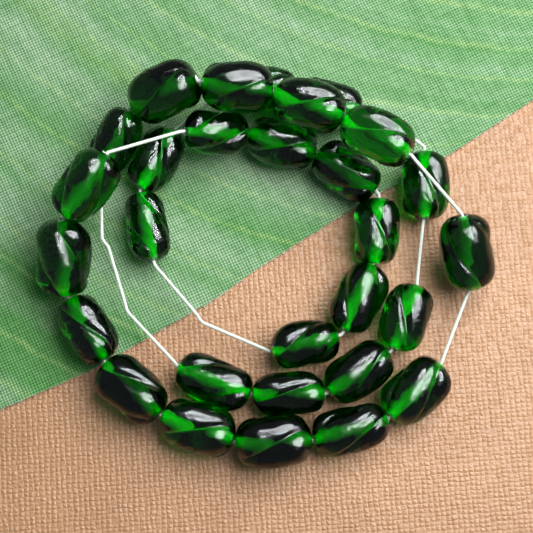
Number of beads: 29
